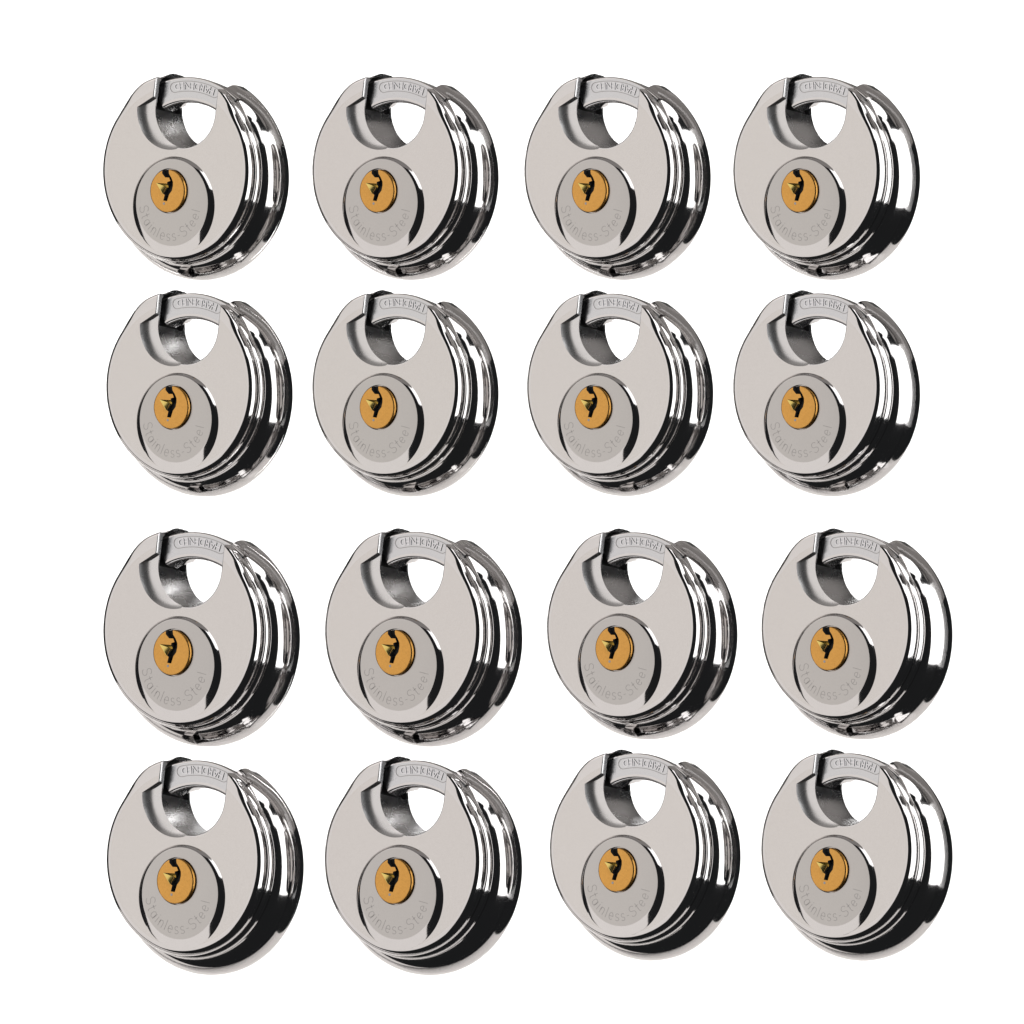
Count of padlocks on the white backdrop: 16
